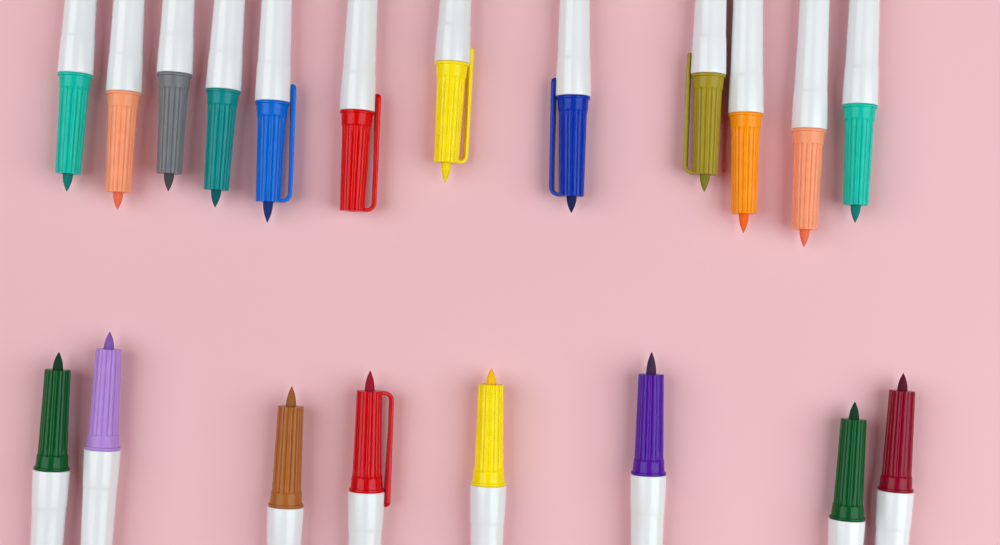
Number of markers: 20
